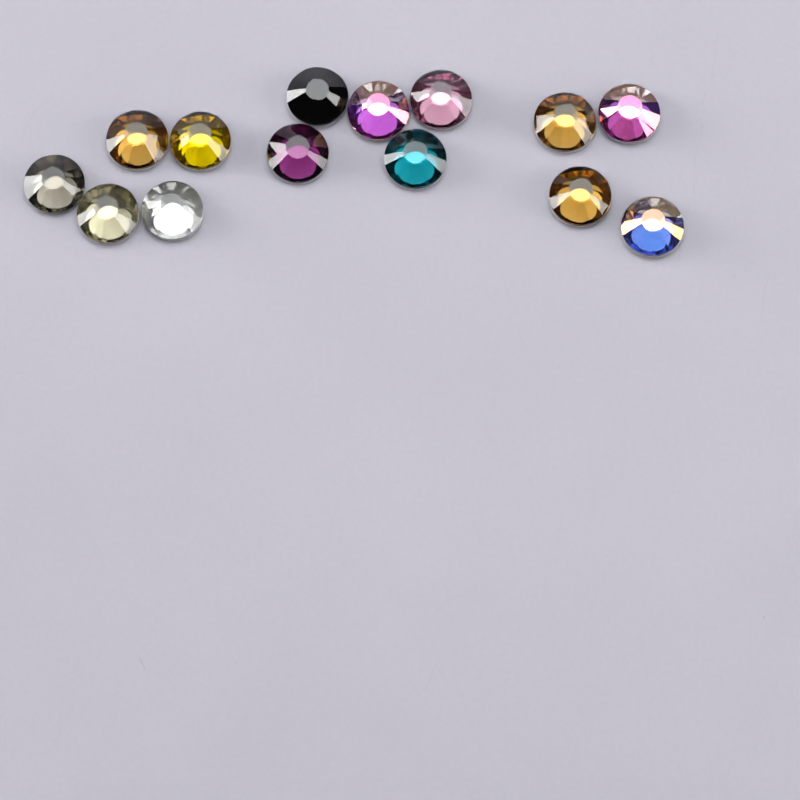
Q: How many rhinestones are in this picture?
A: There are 14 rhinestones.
